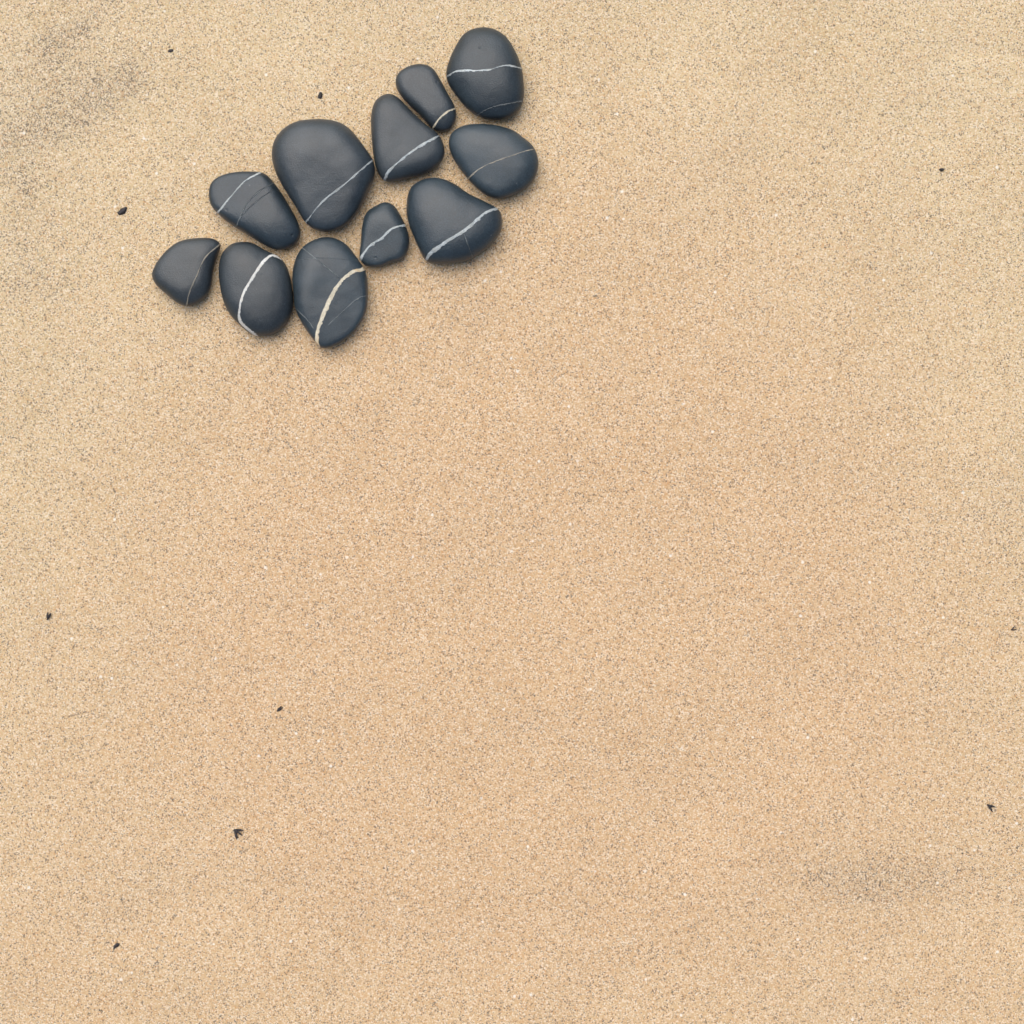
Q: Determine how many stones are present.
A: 11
